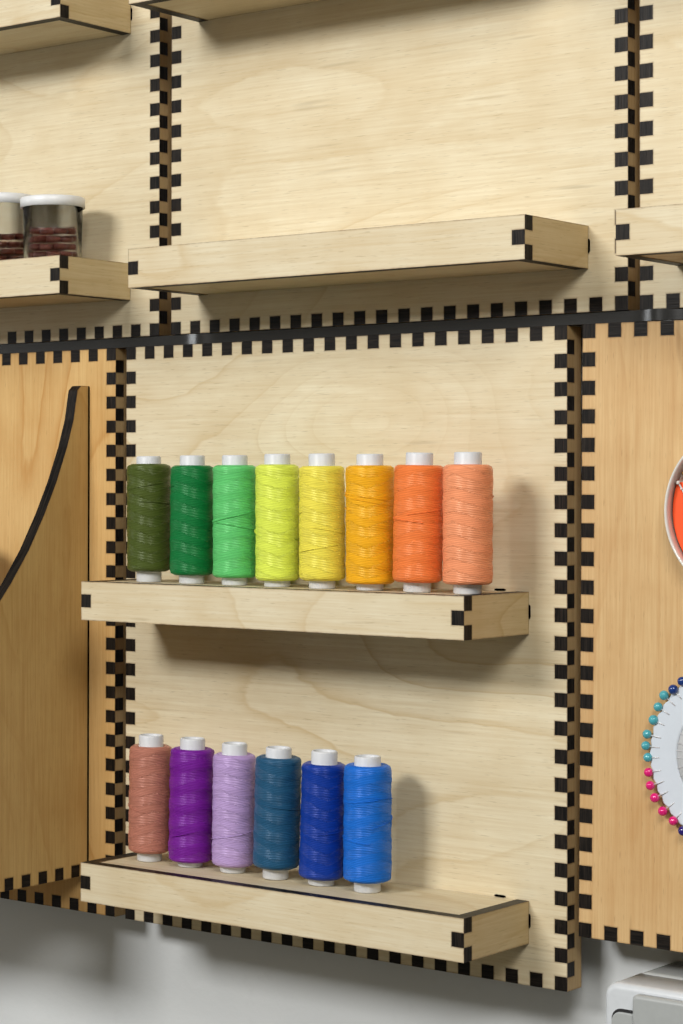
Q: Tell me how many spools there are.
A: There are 14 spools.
